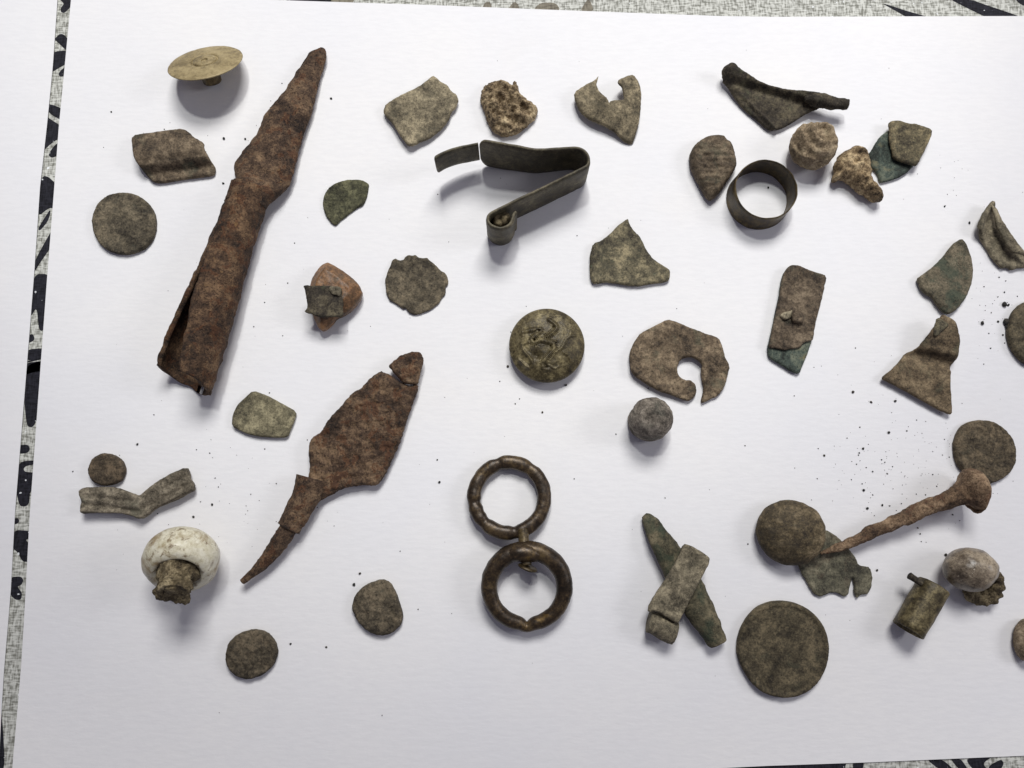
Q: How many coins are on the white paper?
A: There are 9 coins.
